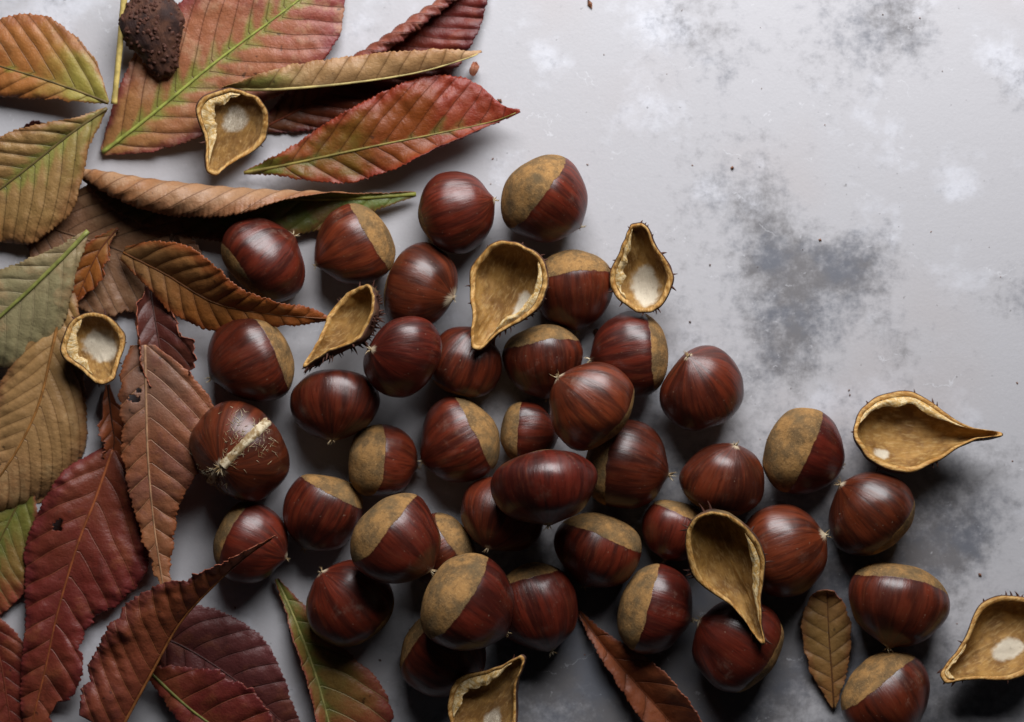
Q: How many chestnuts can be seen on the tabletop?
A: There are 39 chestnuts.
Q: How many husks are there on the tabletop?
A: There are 10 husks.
